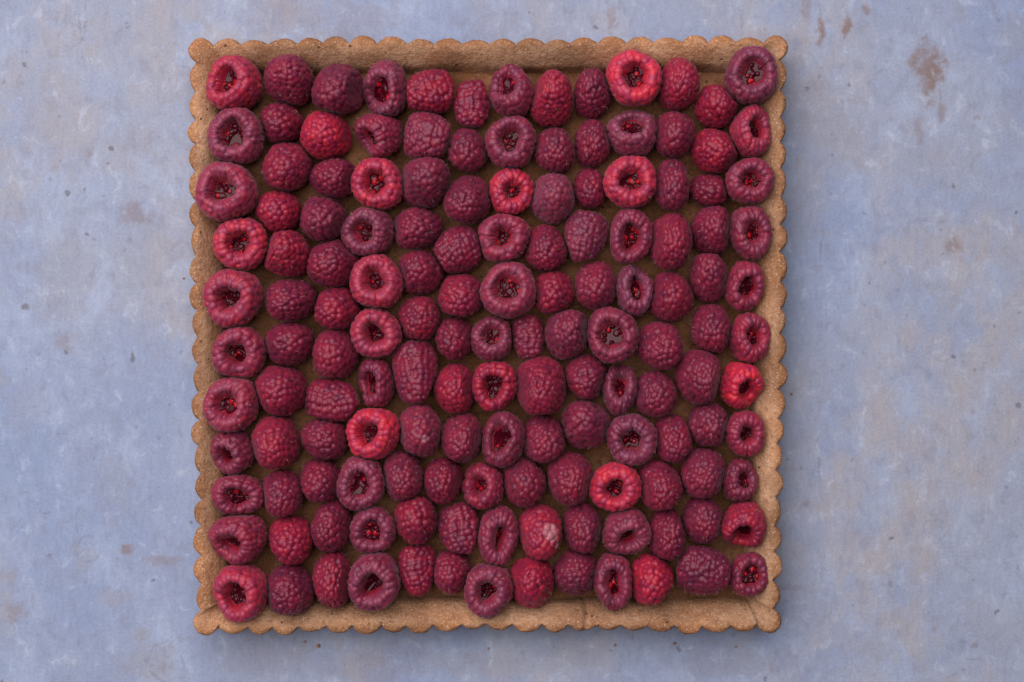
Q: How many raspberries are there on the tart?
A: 145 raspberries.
